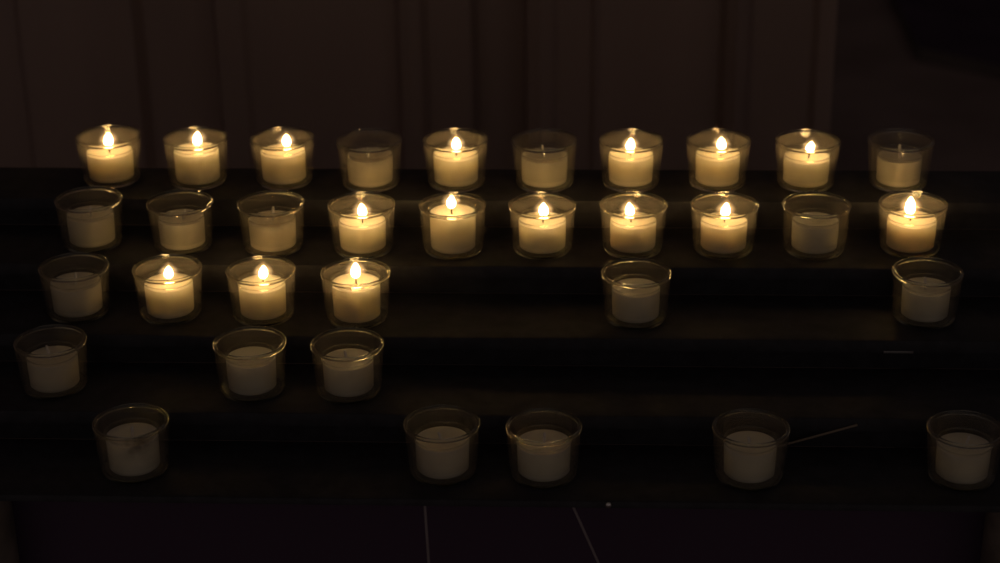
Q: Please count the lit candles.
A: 16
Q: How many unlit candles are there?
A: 18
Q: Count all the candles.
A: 34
